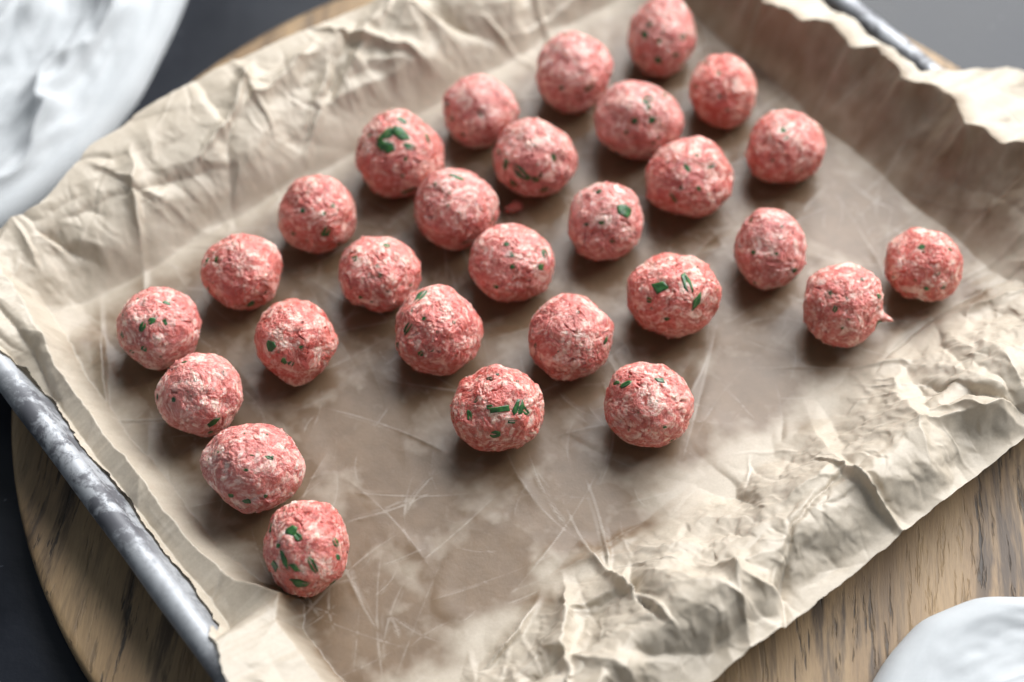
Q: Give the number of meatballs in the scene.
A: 28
